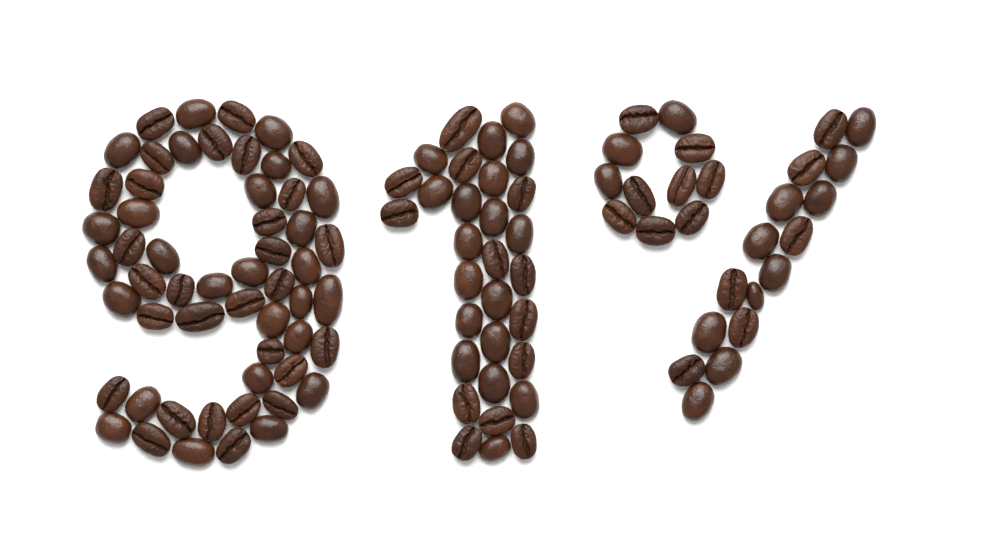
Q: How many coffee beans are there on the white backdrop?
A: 113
